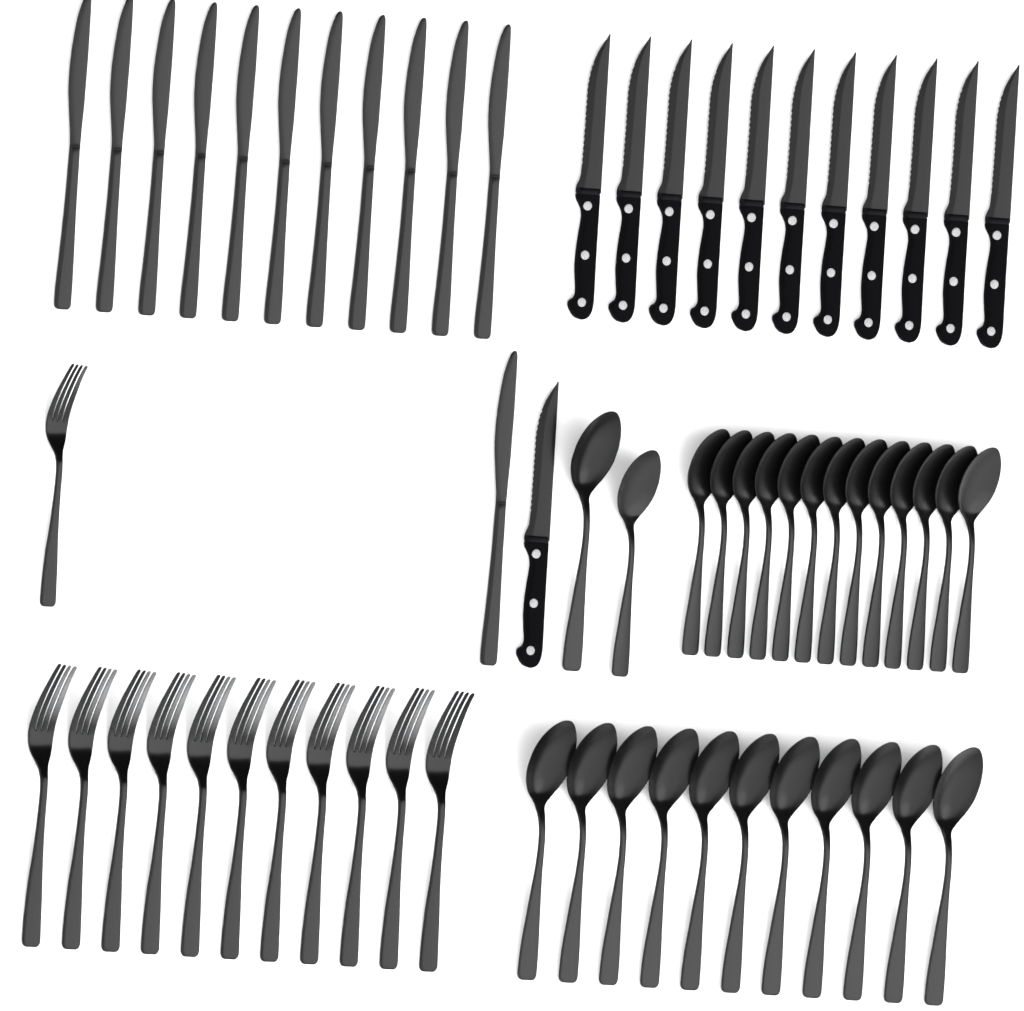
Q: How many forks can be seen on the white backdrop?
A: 12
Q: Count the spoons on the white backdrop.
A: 26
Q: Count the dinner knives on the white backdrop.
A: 12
